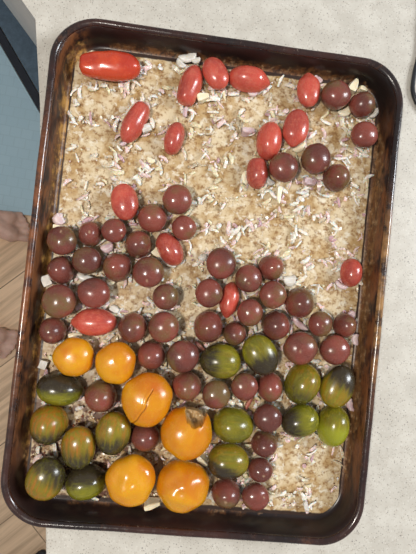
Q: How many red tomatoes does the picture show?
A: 15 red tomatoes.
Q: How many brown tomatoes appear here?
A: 50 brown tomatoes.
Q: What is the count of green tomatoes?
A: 14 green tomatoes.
